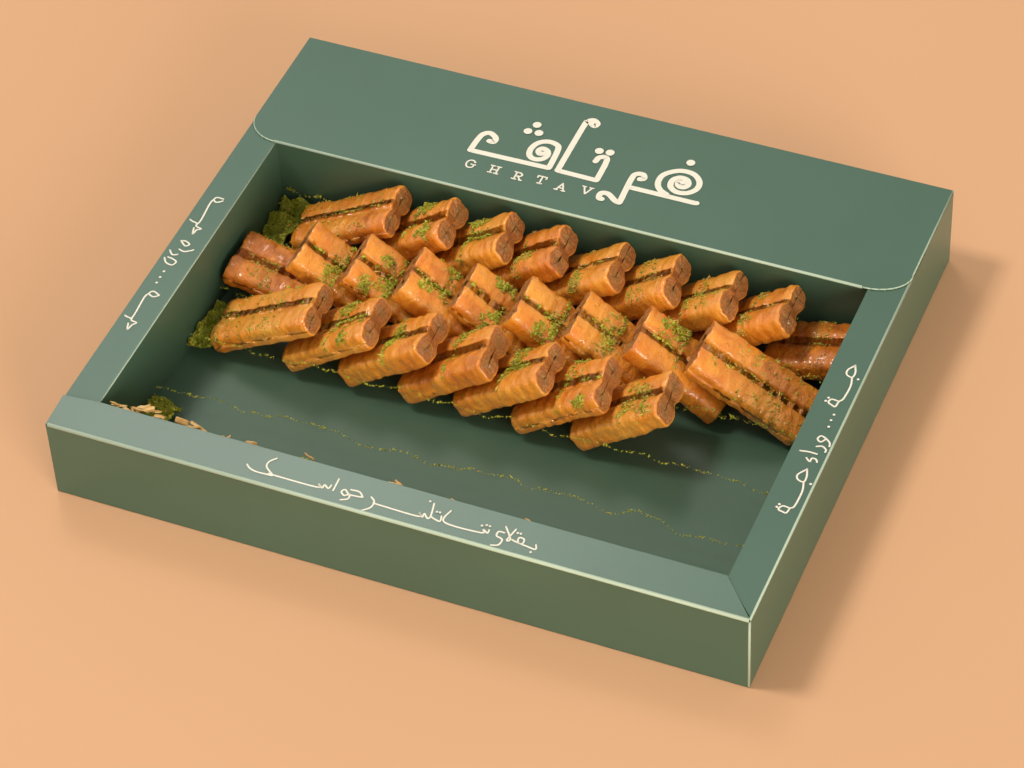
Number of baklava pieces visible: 25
